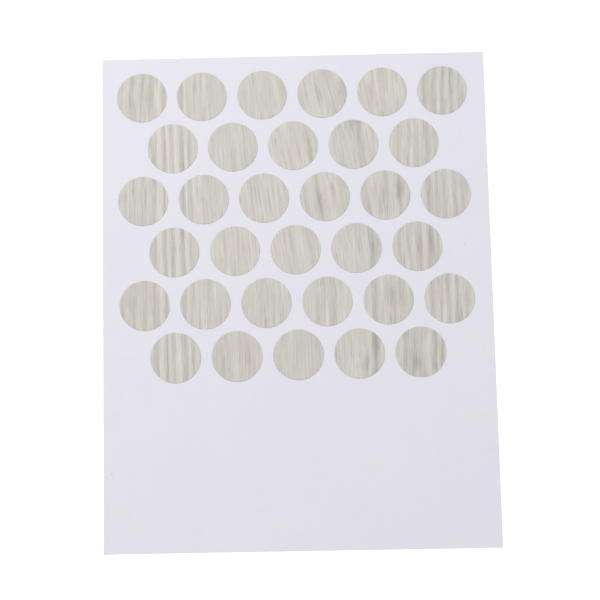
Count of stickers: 33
